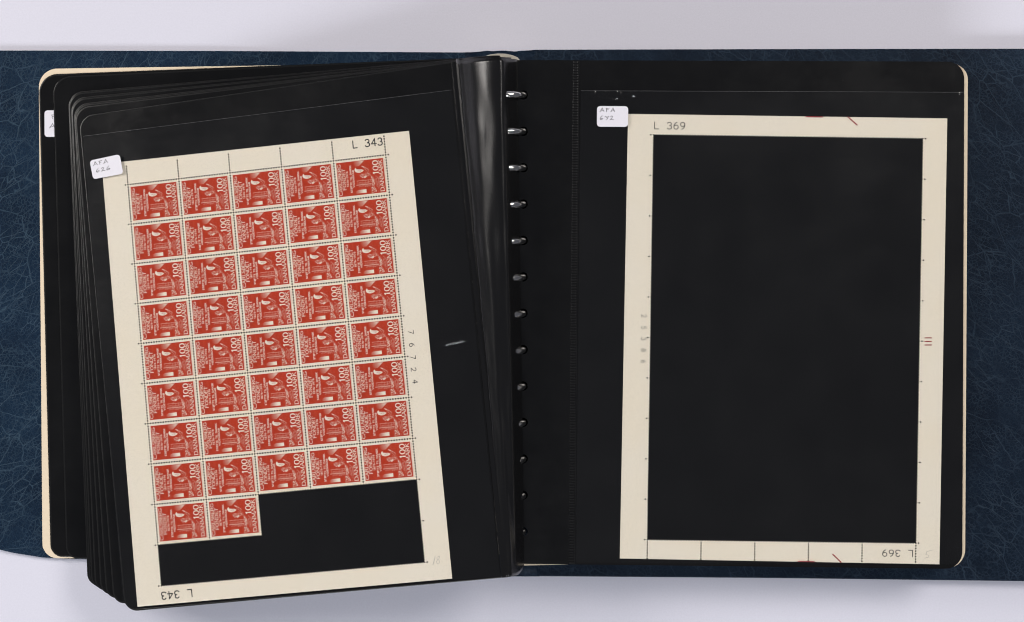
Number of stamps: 42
